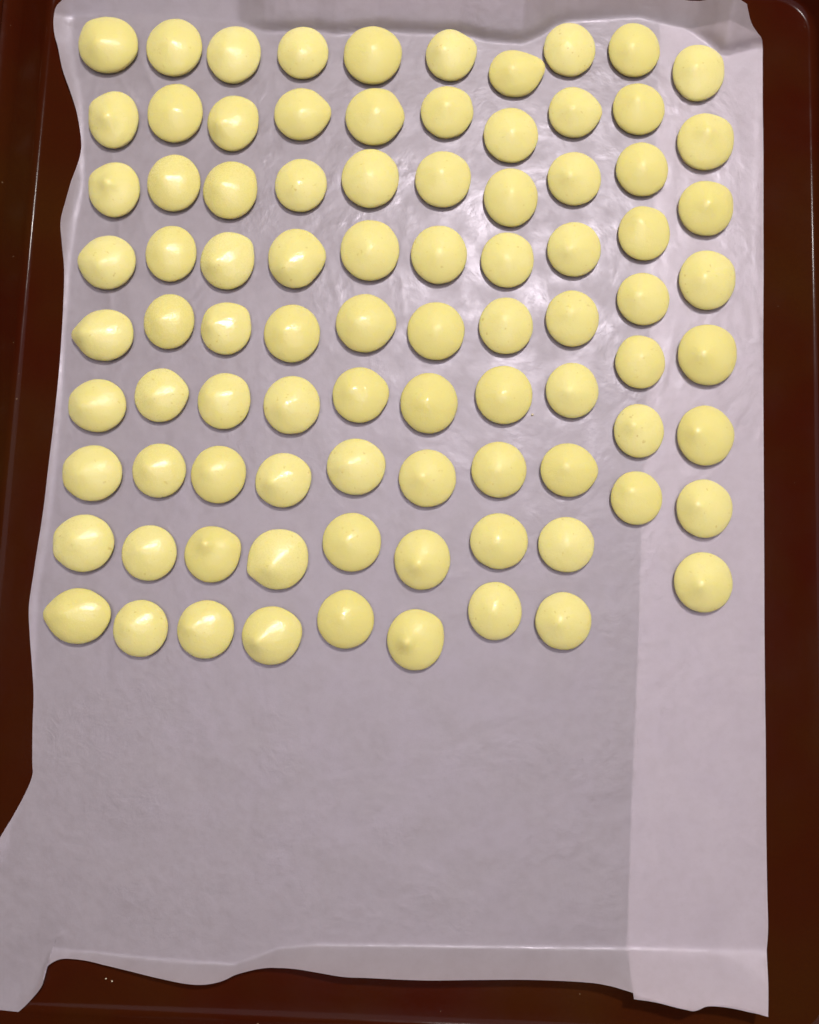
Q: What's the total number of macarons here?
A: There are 88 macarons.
